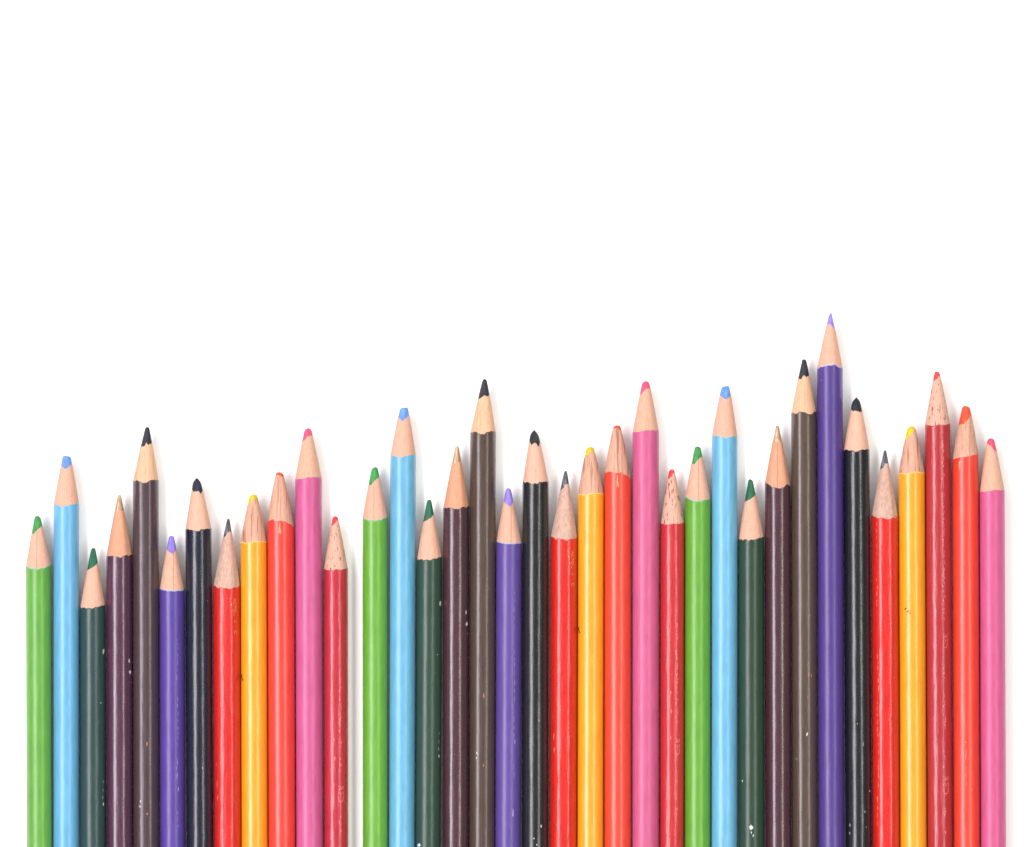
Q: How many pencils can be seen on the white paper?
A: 36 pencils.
